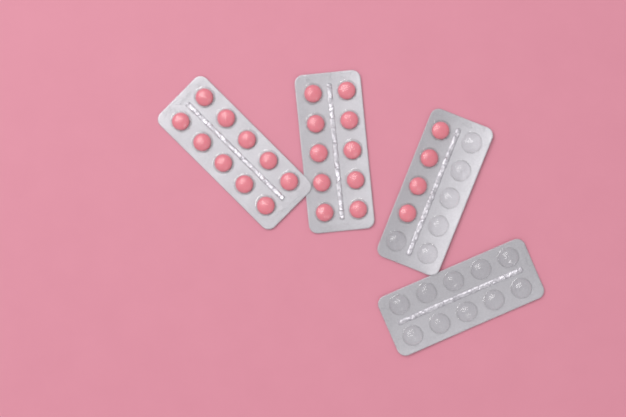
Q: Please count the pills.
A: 24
